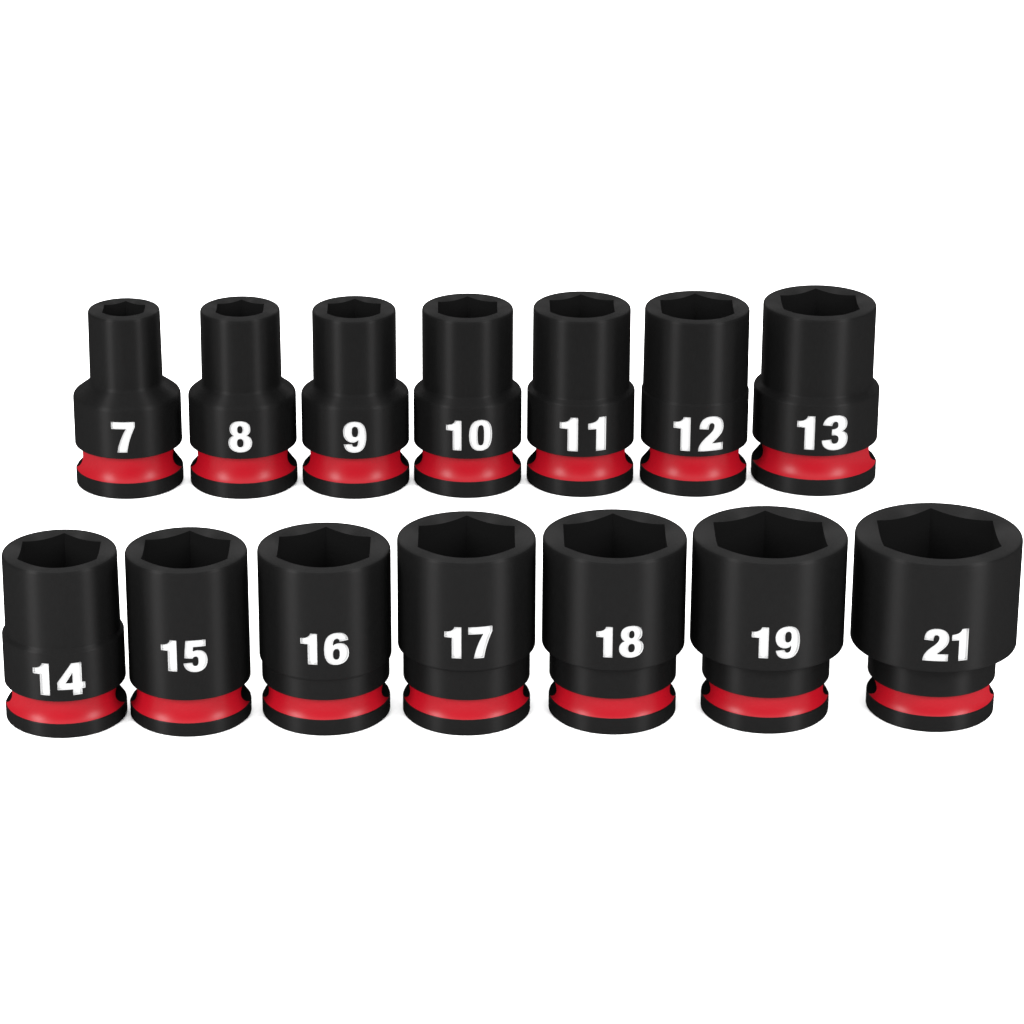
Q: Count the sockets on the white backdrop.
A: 14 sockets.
